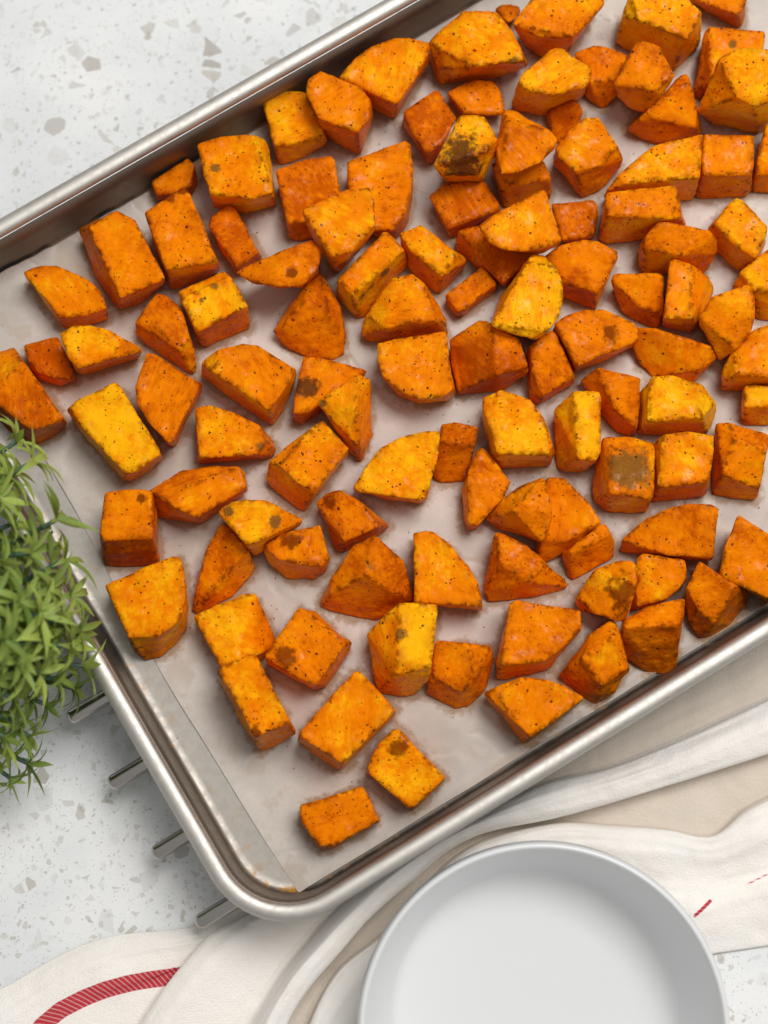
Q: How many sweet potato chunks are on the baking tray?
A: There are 111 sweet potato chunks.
